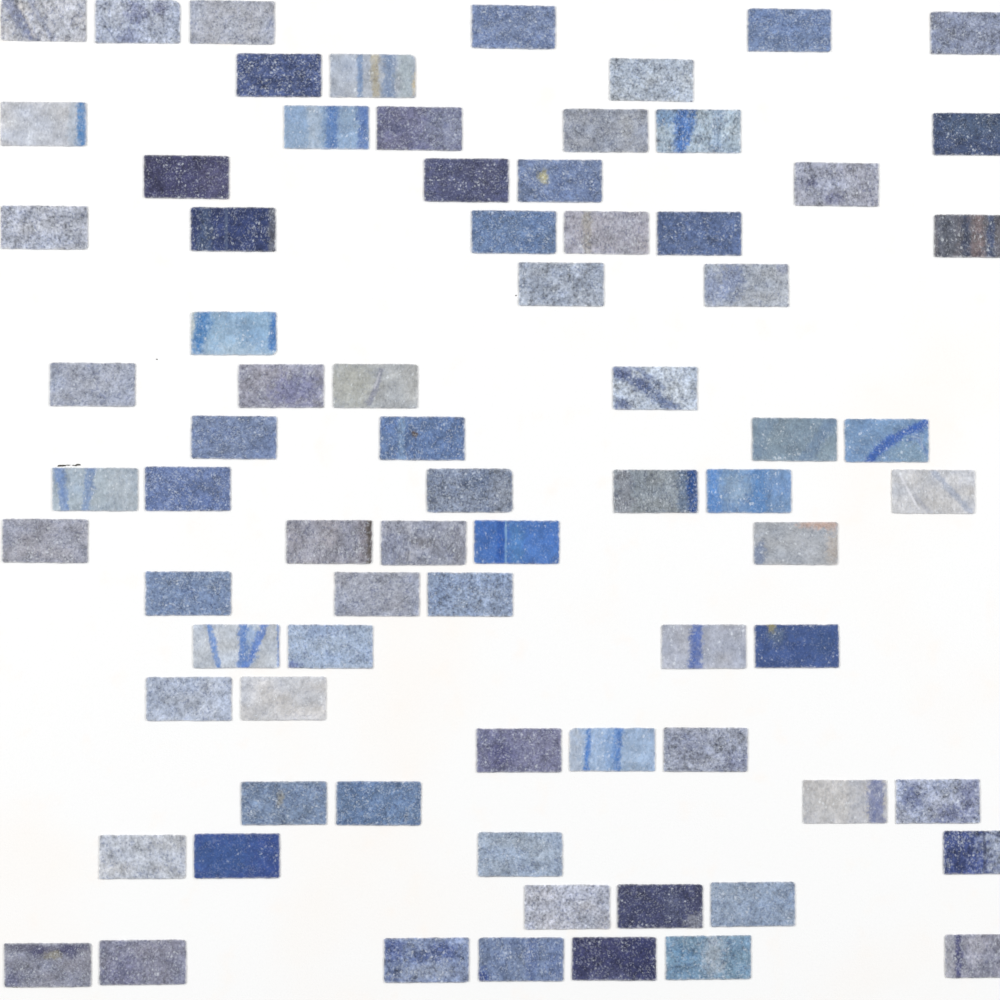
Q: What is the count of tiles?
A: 77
